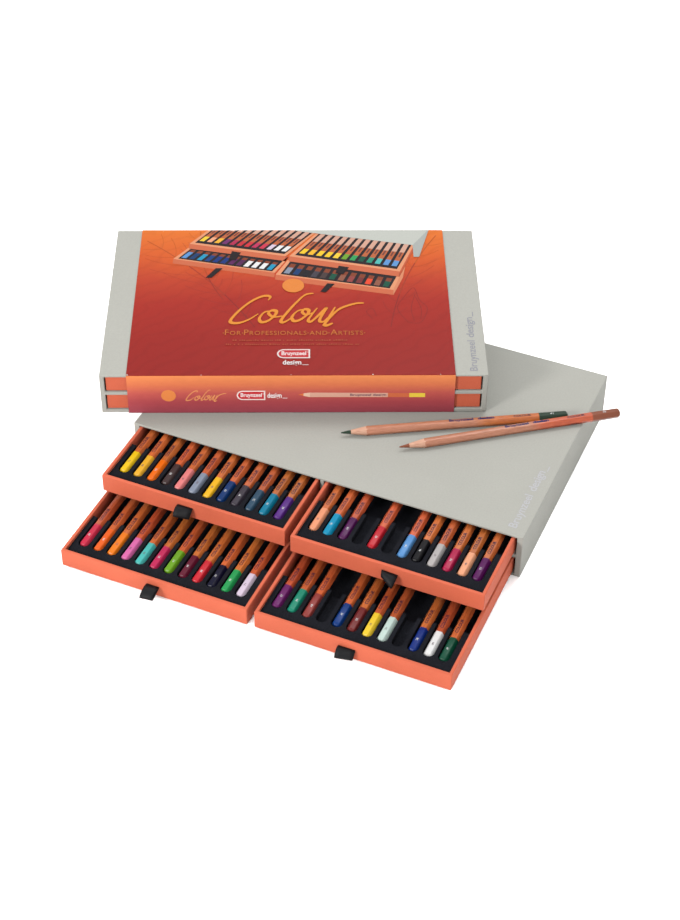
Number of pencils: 46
